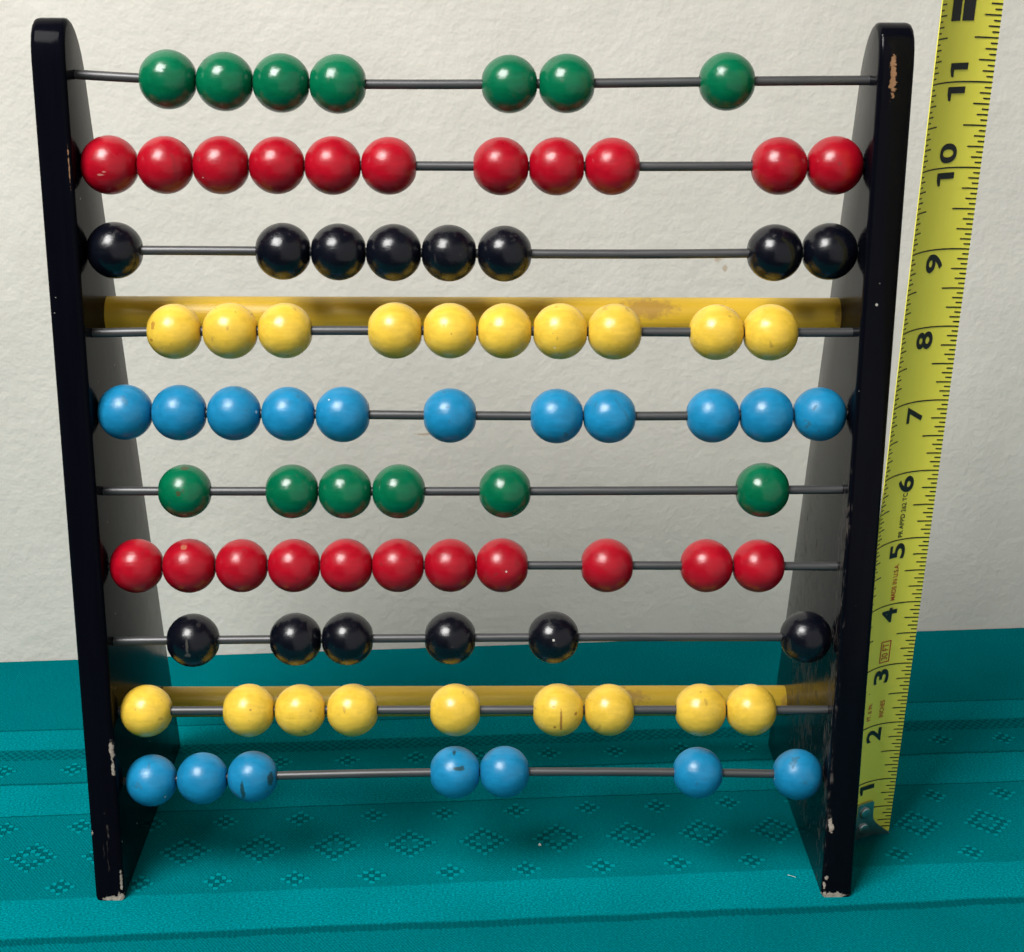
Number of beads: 86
